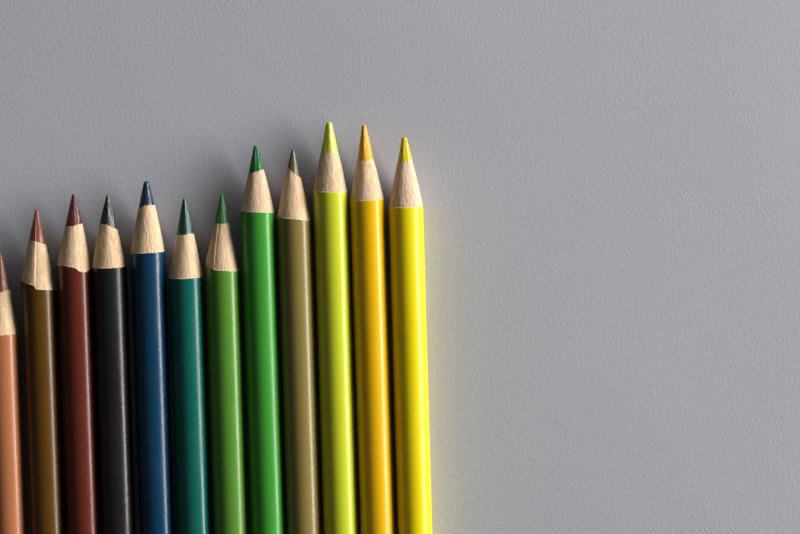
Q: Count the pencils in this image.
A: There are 12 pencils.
